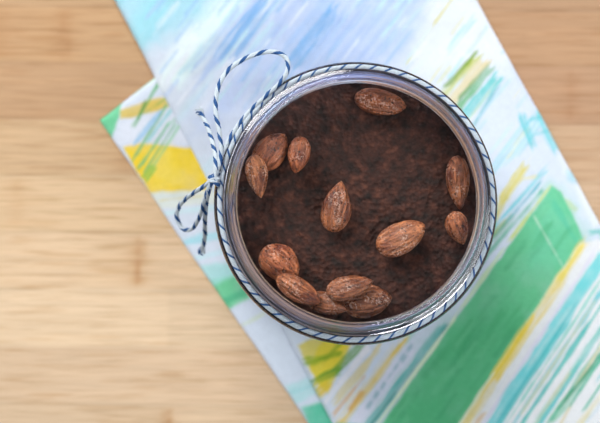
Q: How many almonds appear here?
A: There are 13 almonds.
